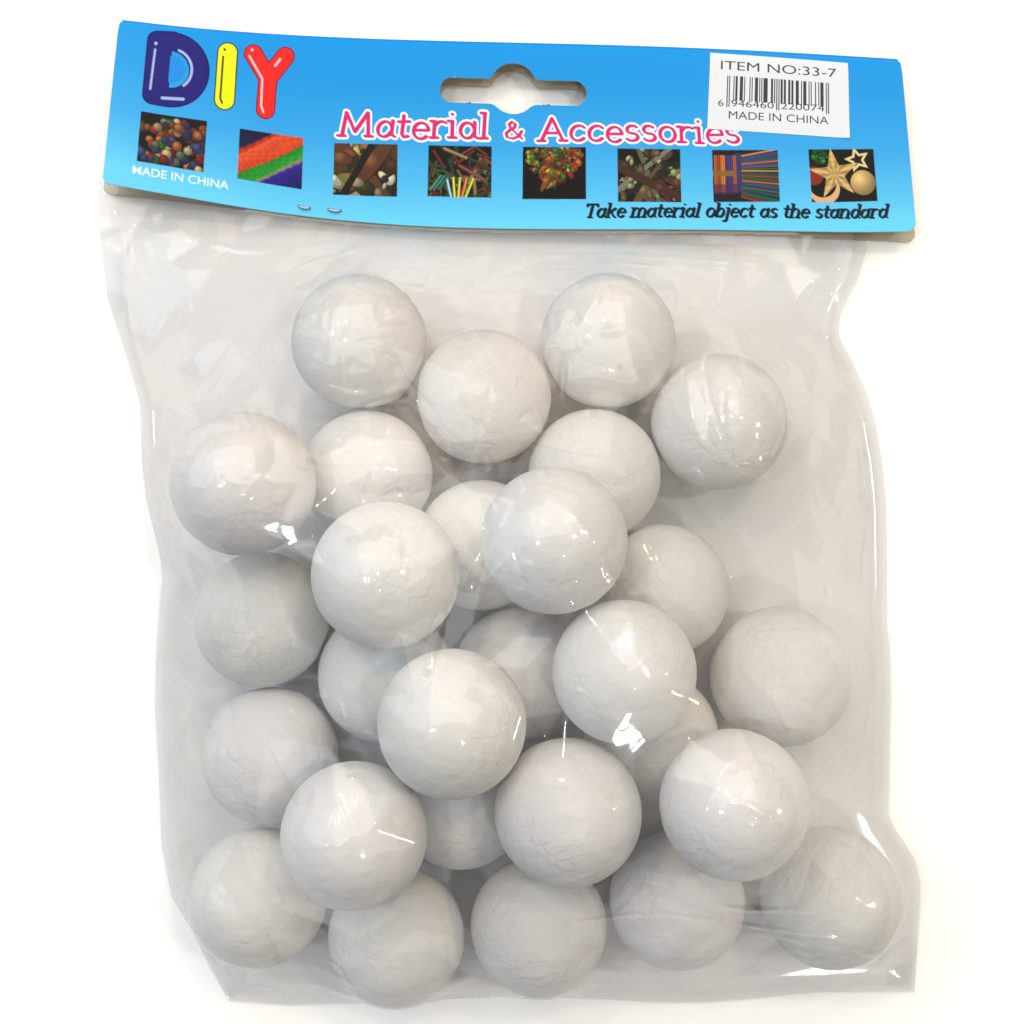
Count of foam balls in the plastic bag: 28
